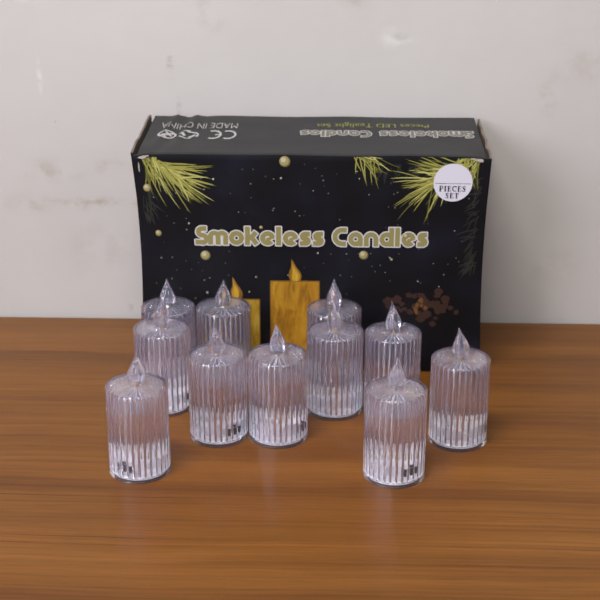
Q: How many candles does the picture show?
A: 11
